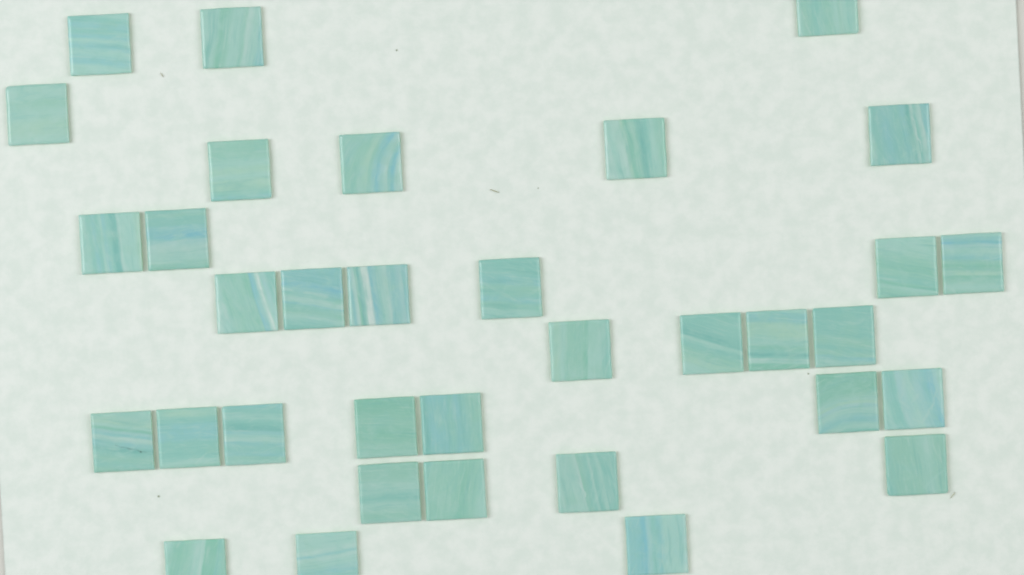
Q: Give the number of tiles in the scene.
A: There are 34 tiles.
